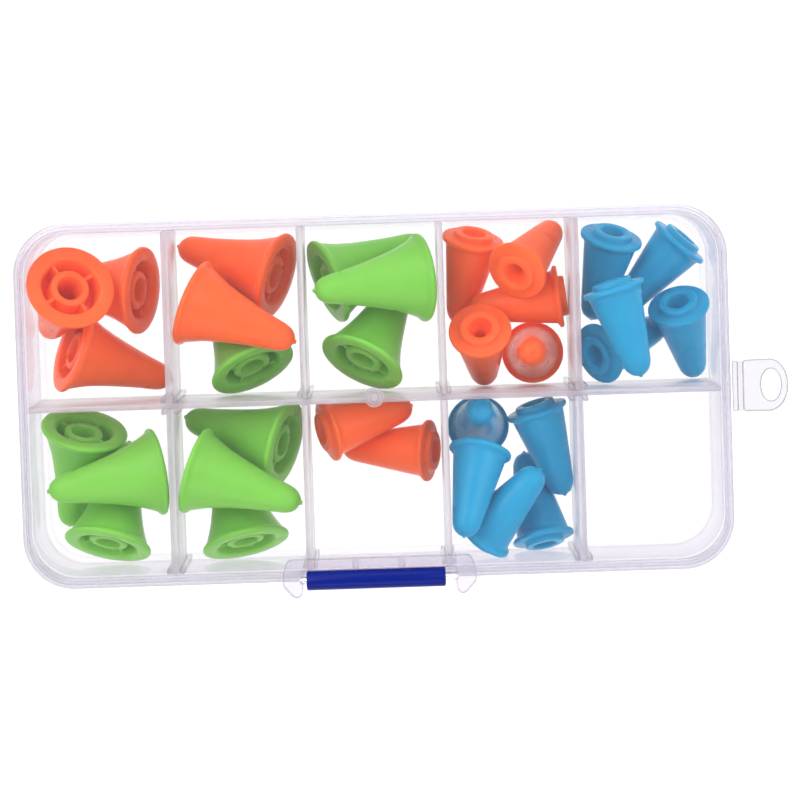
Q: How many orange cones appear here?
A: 12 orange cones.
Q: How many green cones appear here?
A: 10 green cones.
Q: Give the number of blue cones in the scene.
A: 10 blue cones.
